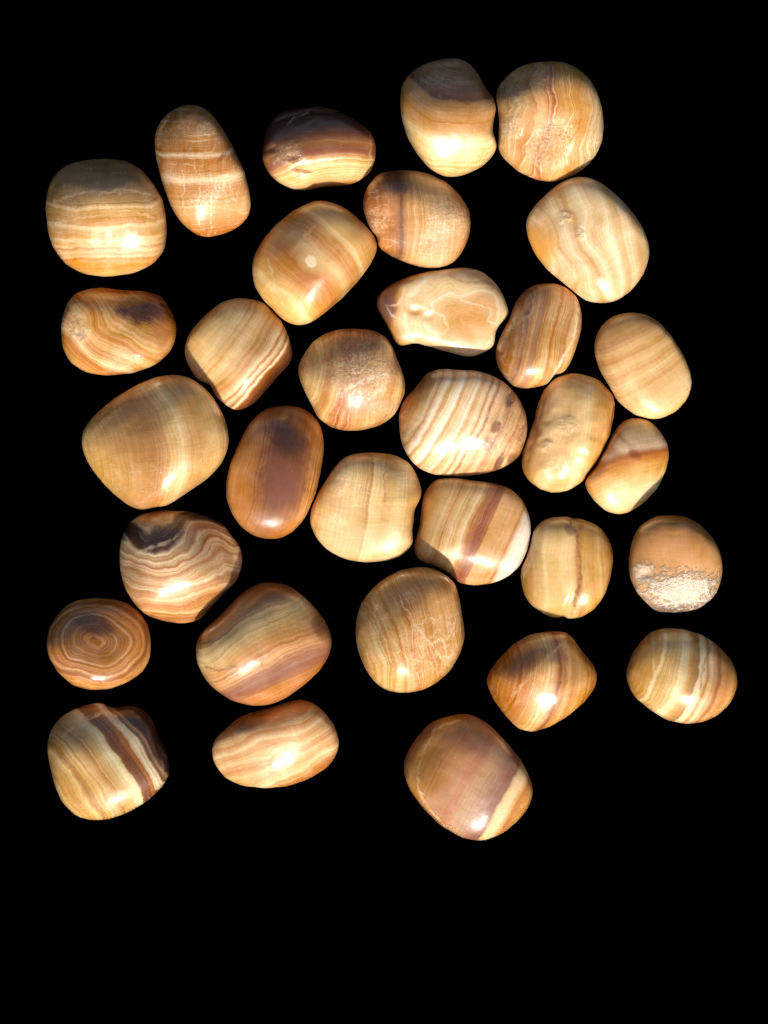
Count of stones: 32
